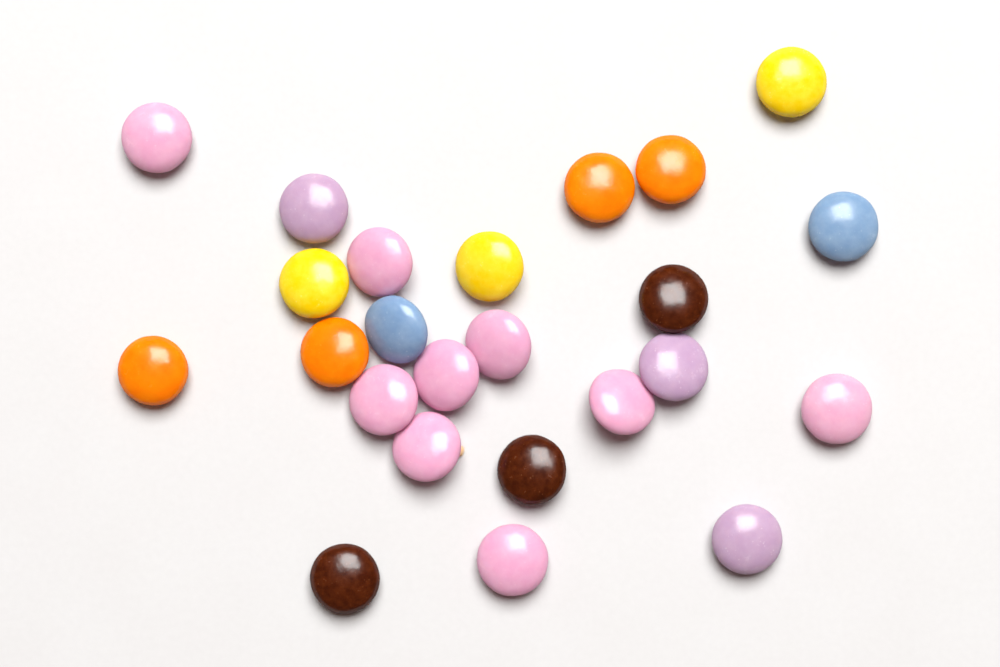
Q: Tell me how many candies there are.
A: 24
